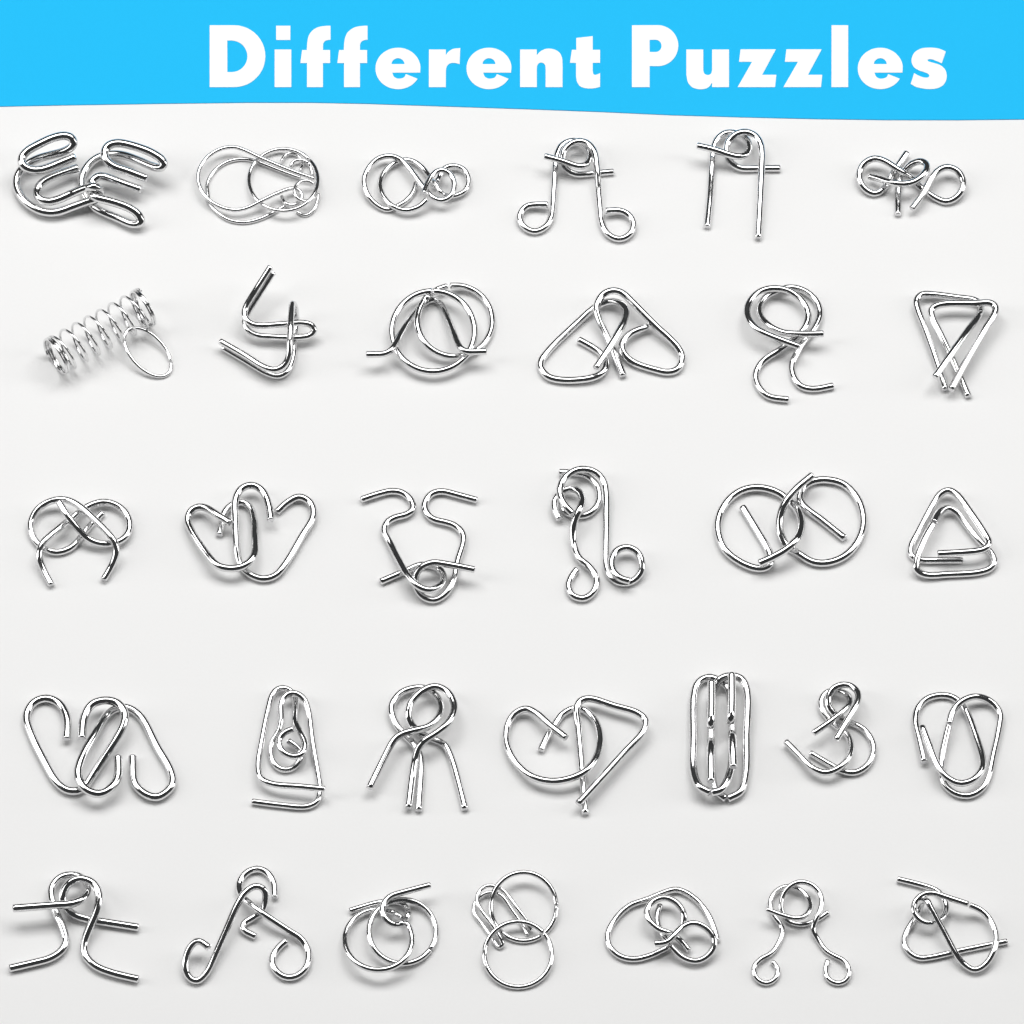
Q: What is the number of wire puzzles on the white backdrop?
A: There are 32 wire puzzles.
